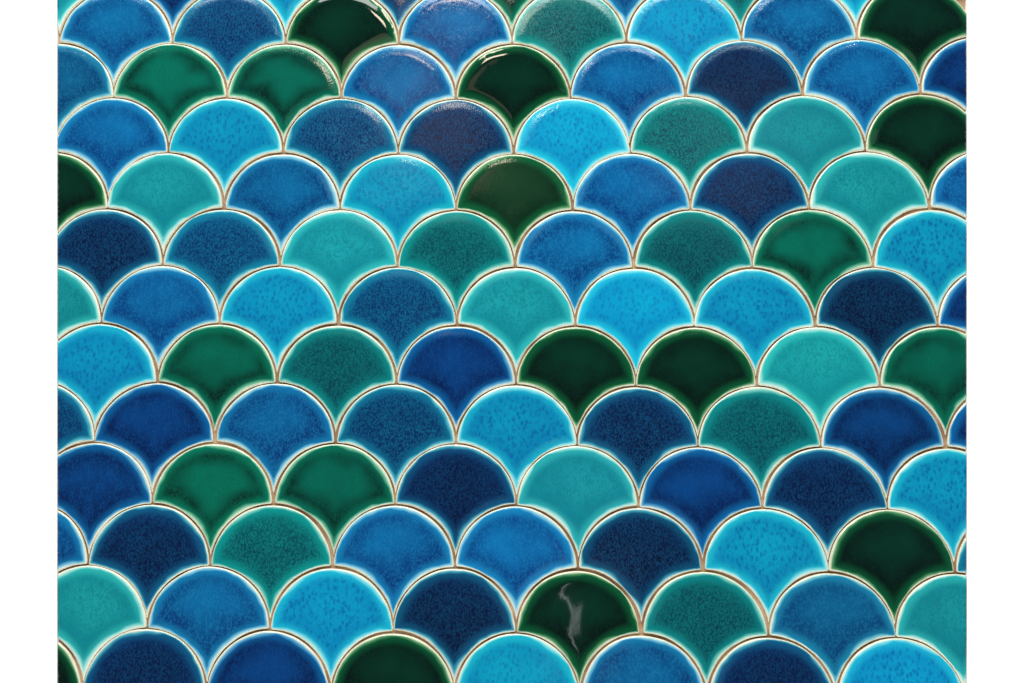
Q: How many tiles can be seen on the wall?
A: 109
